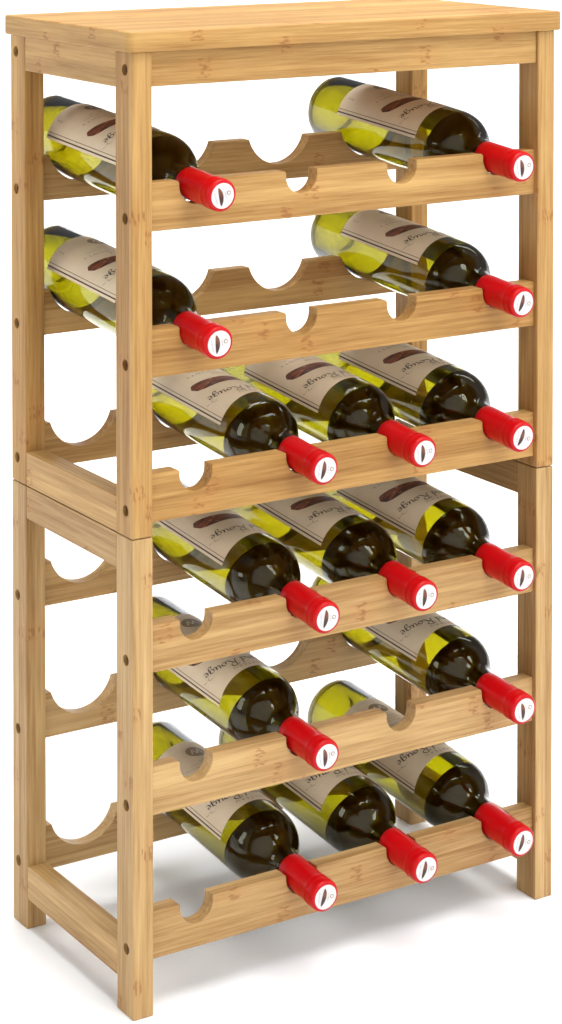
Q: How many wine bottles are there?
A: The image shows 15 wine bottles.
